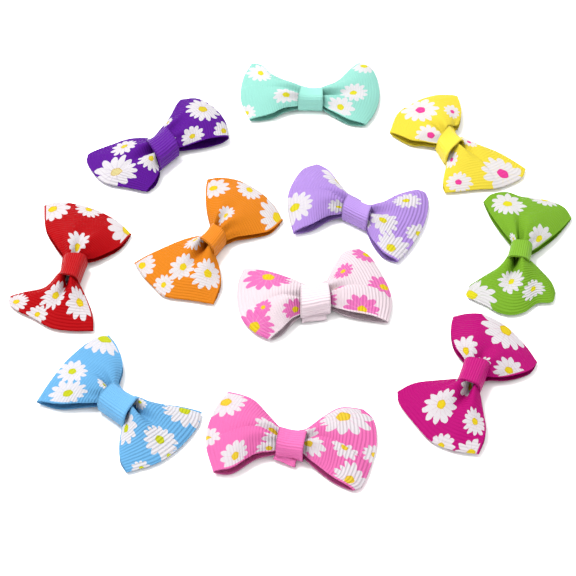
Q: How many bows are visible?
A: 11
